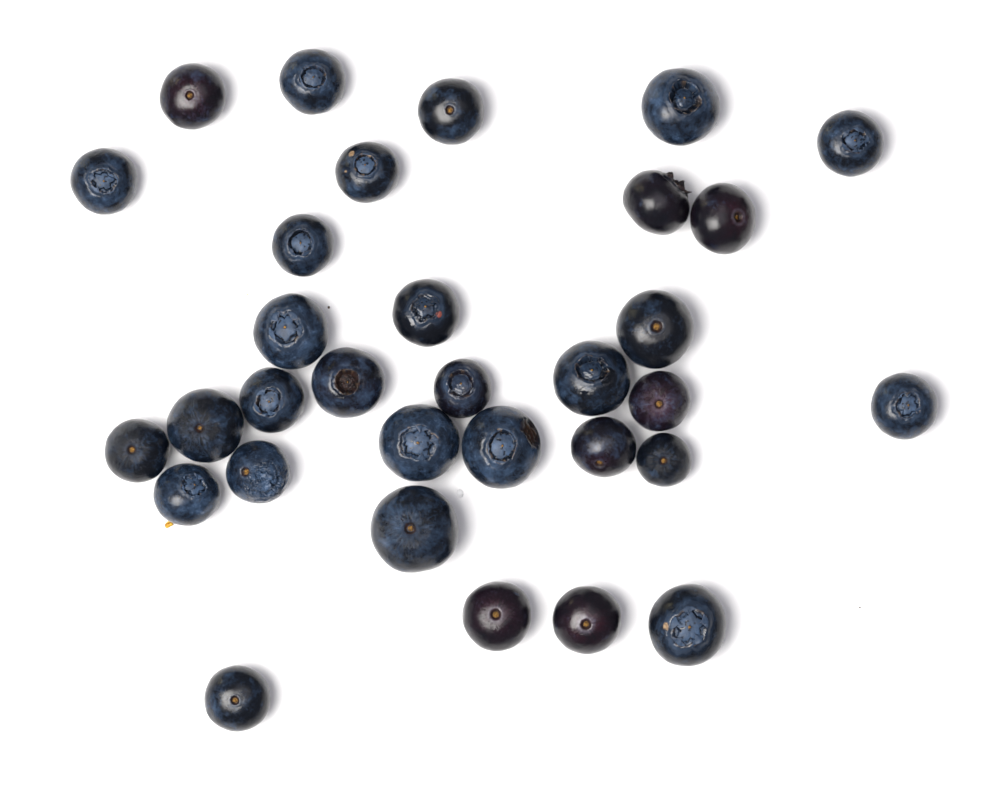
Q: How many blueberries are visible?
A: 32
